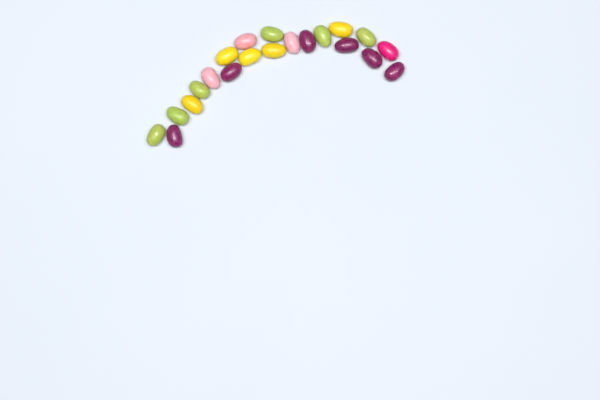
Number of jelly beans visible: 21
